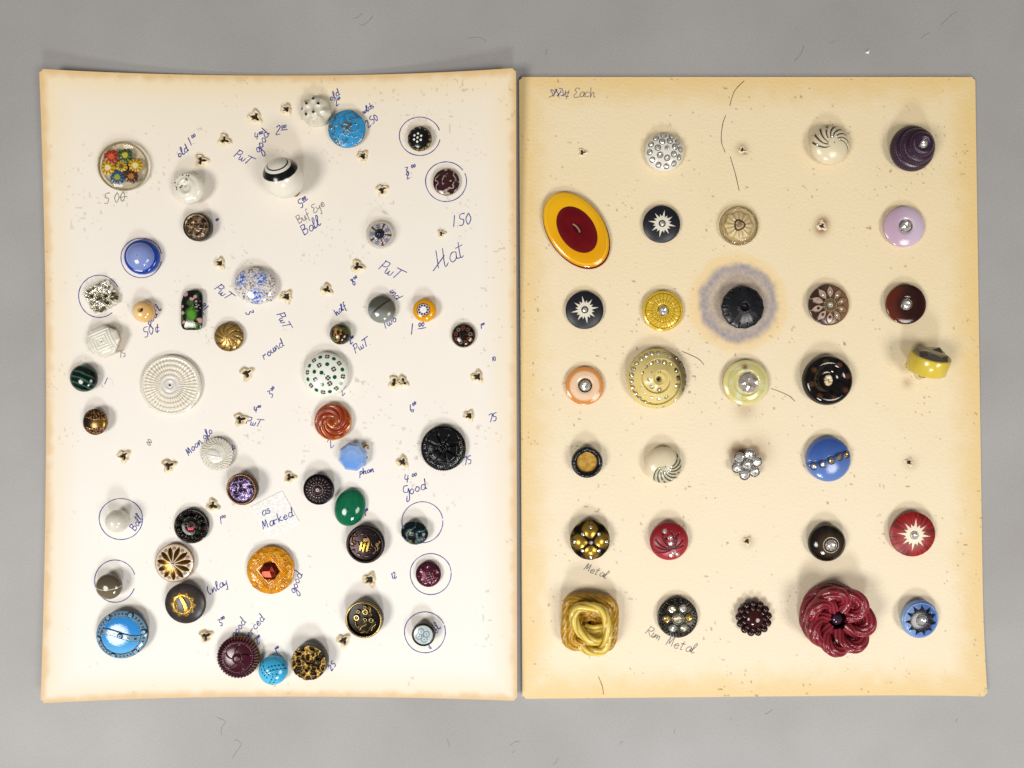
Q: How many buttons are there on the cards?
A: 76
